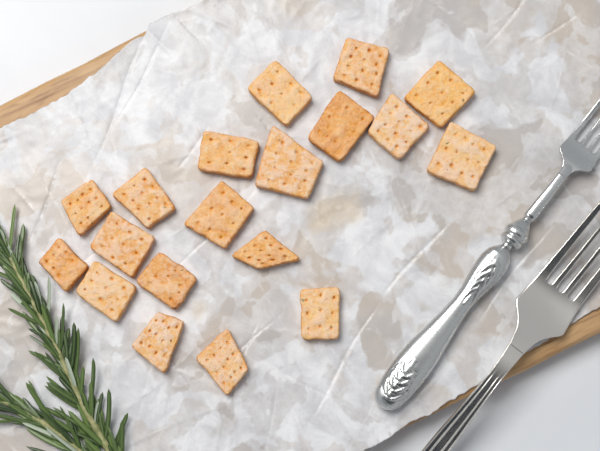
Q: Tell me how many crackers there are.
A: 19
